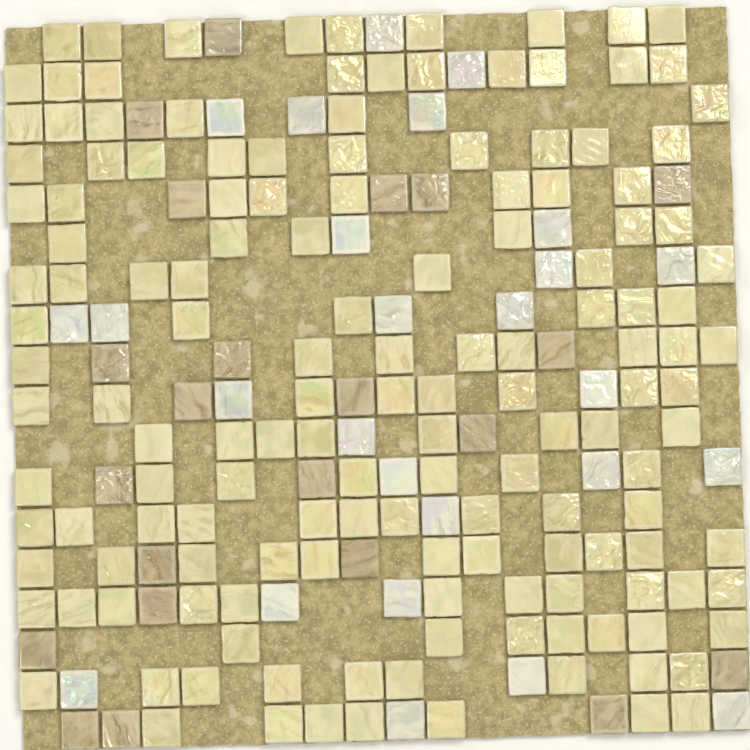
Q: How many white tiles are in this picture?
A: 26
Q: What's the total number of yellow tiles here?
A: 148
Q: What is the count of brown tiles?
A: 22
